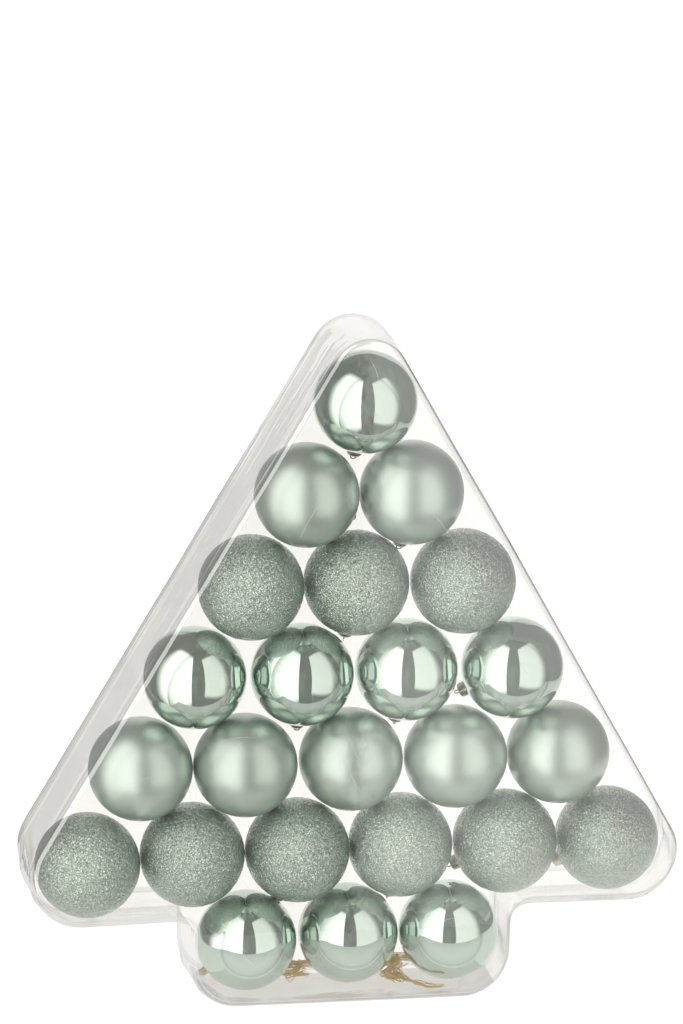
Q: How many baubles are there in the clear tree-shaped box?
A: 24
